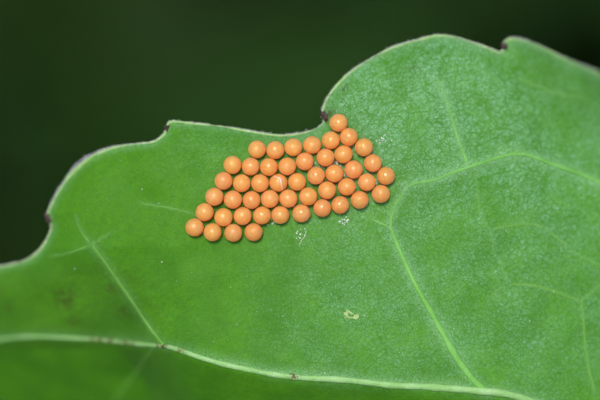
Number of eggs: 48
